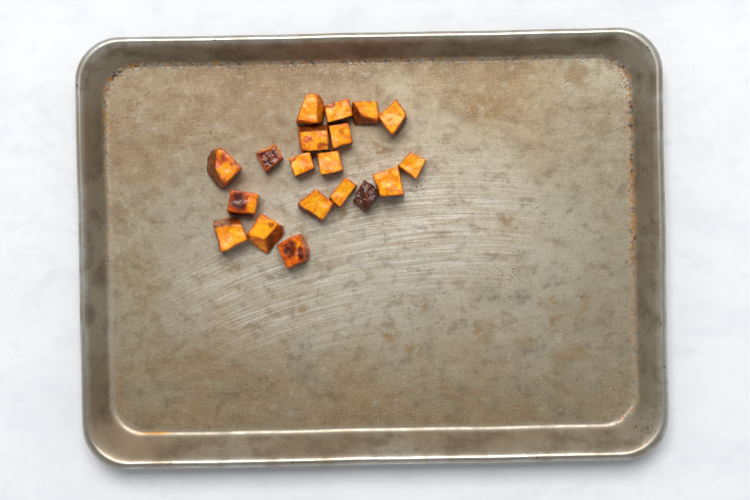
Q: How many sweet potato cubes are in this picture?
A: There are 19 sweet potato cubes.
